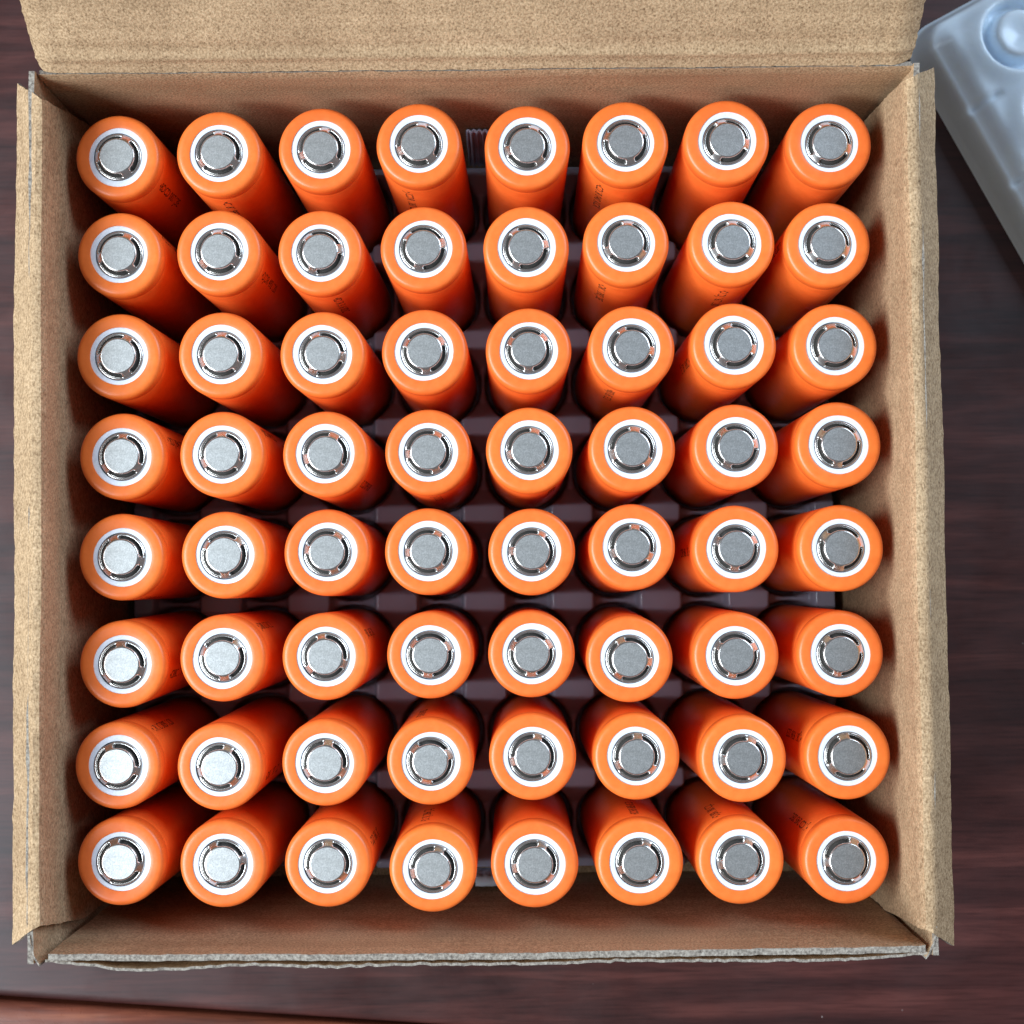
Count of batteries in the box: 64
